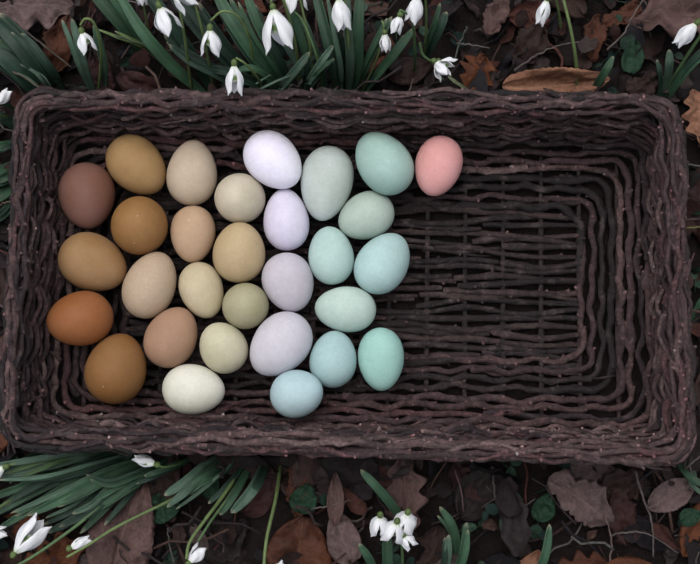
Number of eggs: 30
